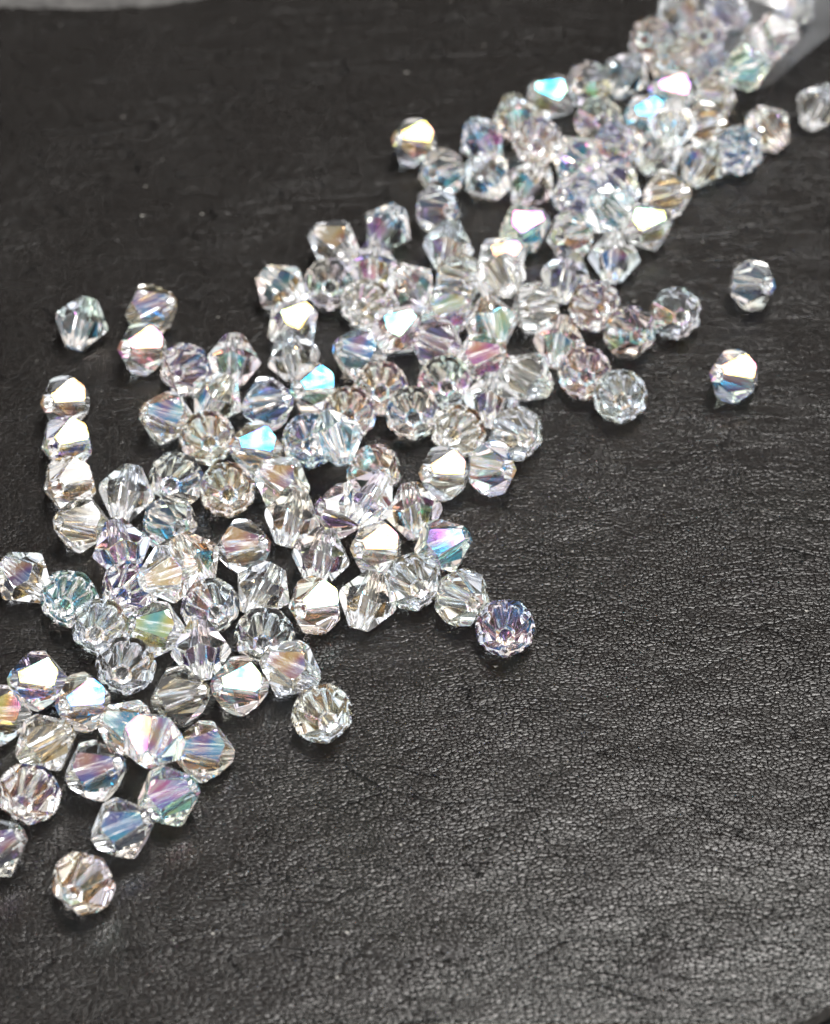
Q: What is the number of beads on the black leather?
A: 147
